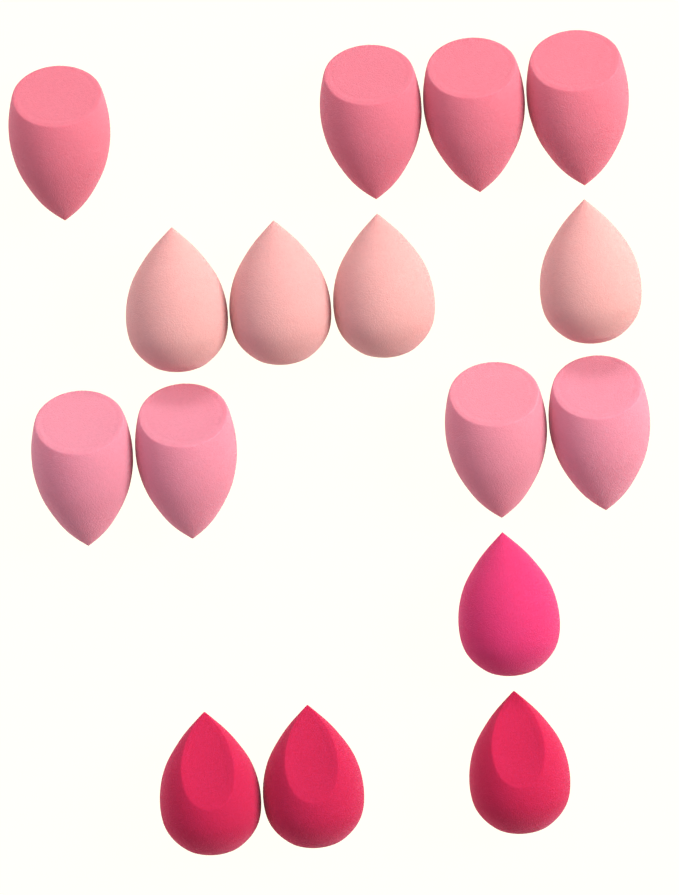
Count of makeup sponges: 16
